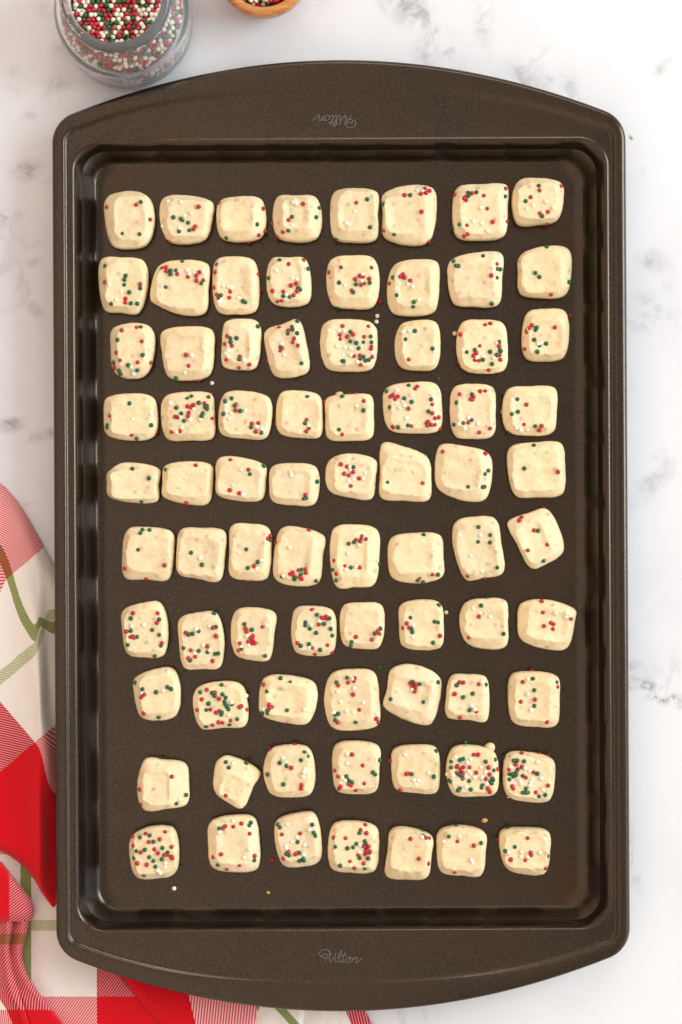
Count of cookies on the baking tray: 77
